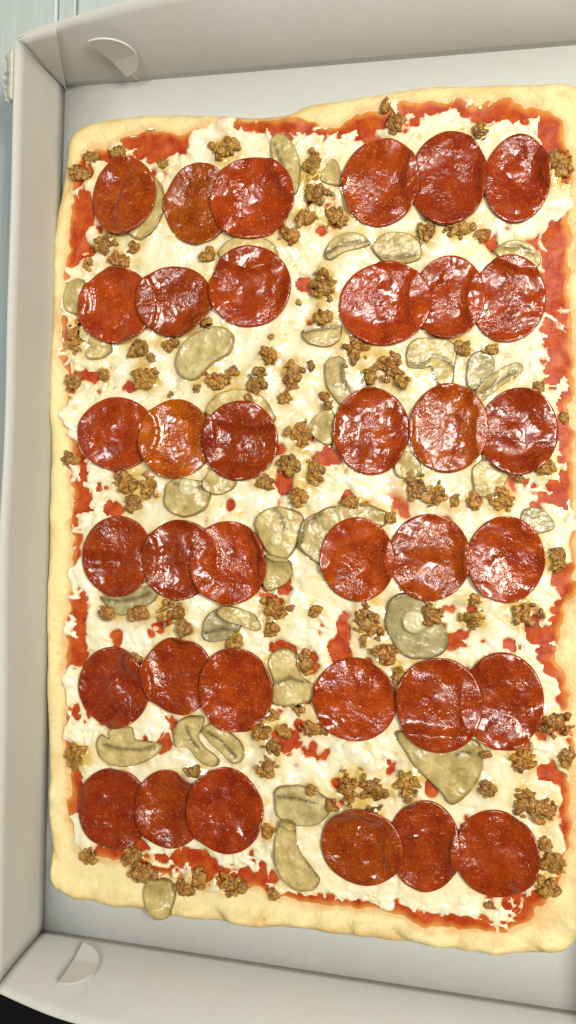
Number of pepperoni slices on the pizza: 36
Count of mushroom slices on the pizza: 37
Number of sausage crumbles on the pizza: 123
